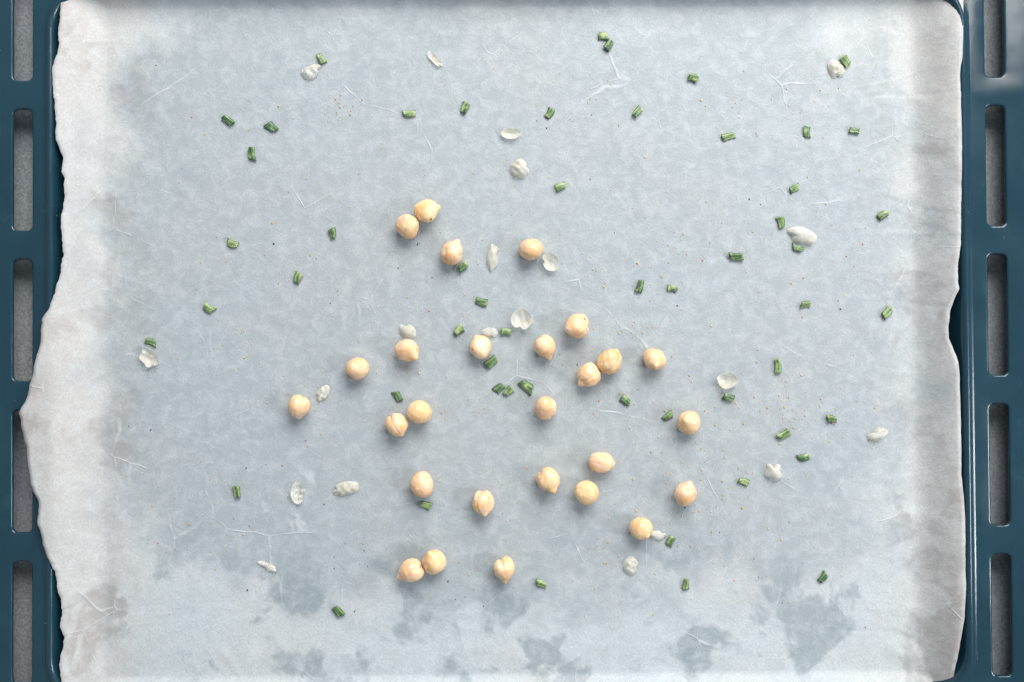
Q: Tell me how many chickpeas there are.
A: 27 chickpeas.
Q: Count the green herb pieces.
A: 54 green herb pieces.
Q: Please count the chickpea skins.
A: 21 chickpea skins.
